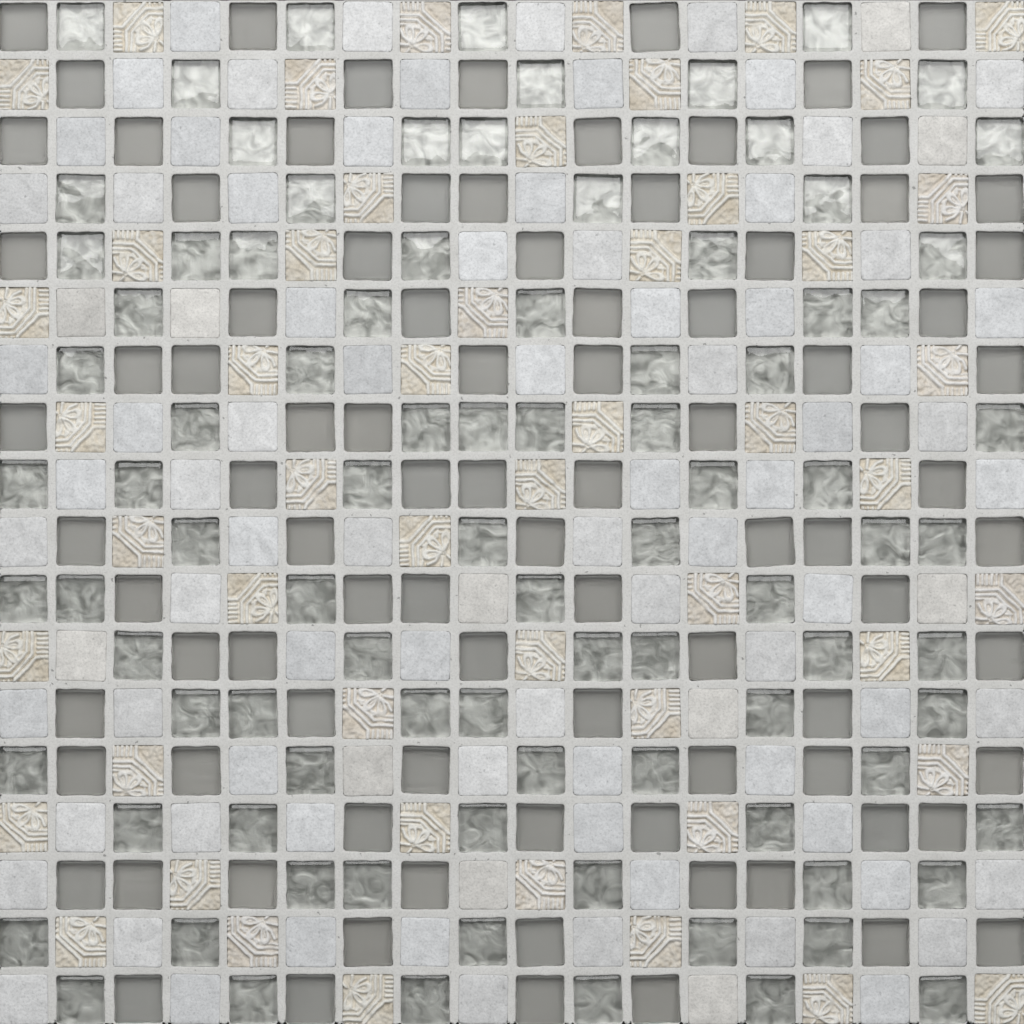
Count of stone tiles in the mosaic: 90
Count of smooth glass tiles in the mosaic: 91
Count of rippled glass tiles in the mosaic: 92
